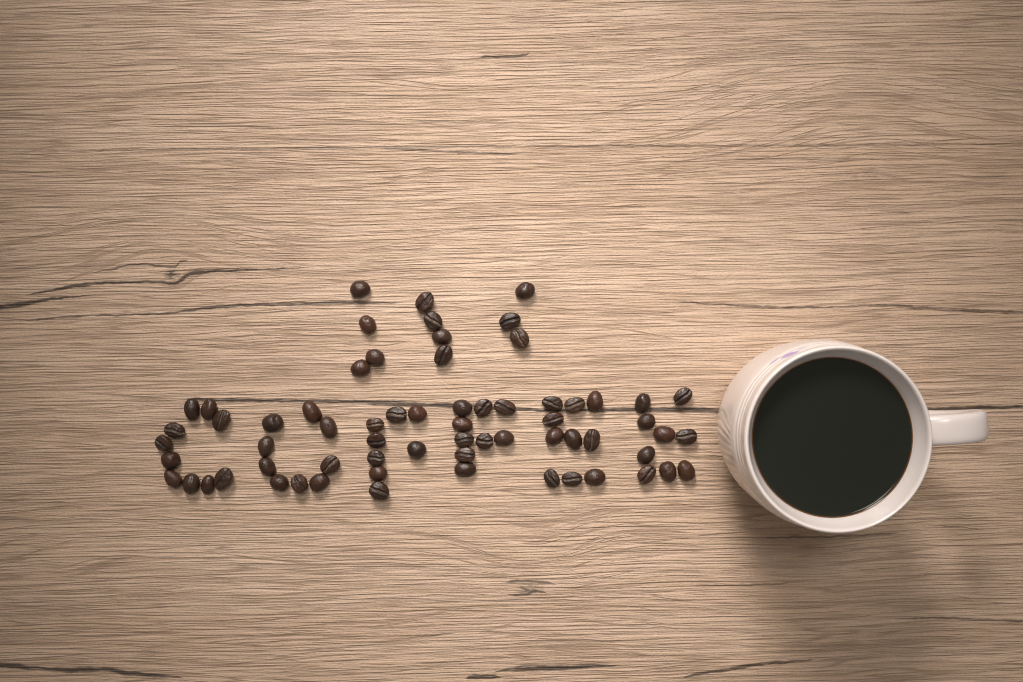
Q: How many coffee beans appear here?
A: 66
